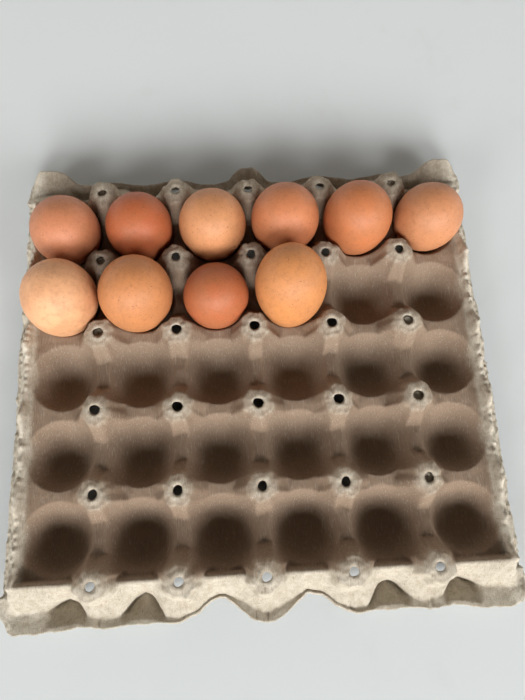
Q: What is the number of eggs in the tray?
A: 10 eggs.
